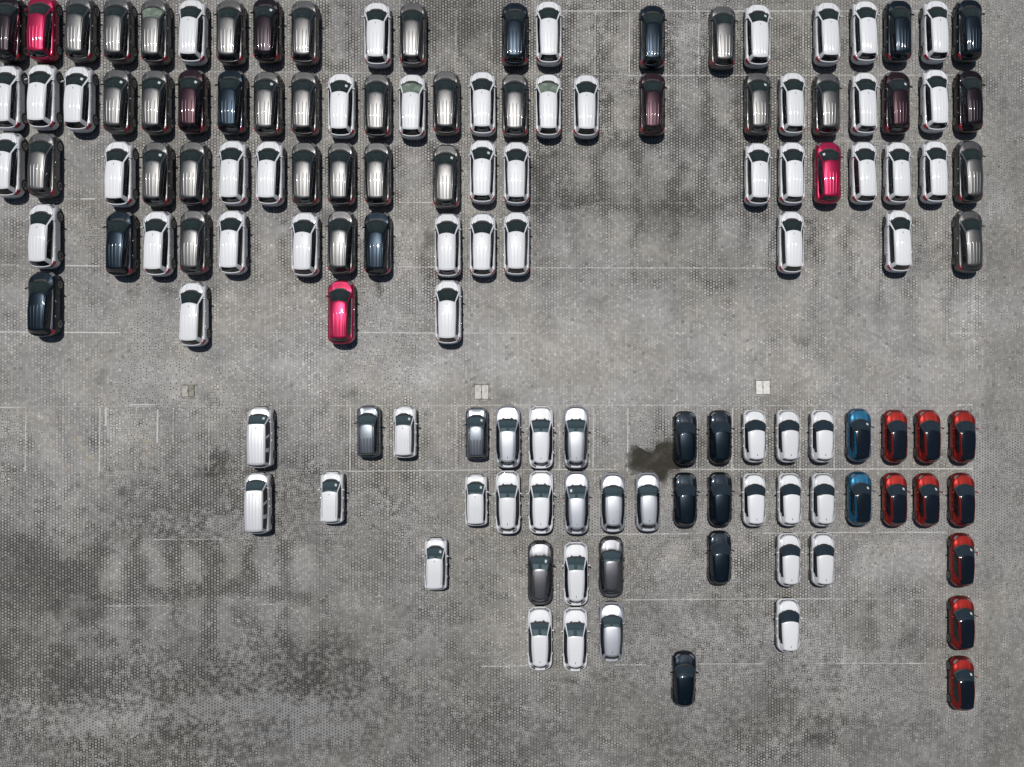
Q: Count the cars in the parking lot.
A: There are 132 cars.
